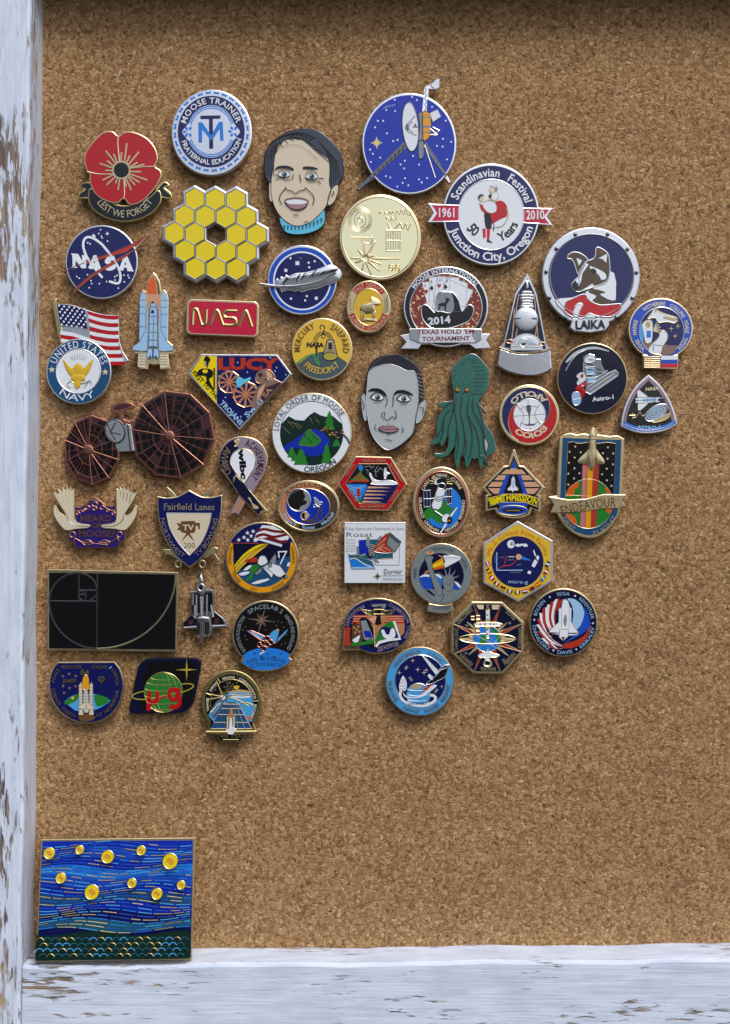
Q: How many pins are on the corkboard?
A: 49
